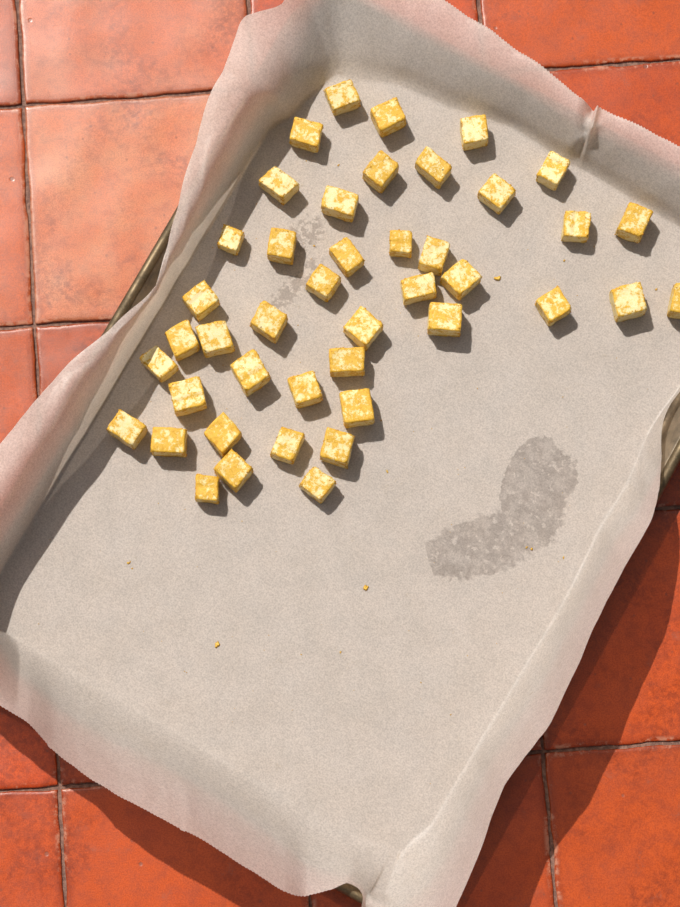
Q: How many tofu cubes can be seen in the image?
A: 43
